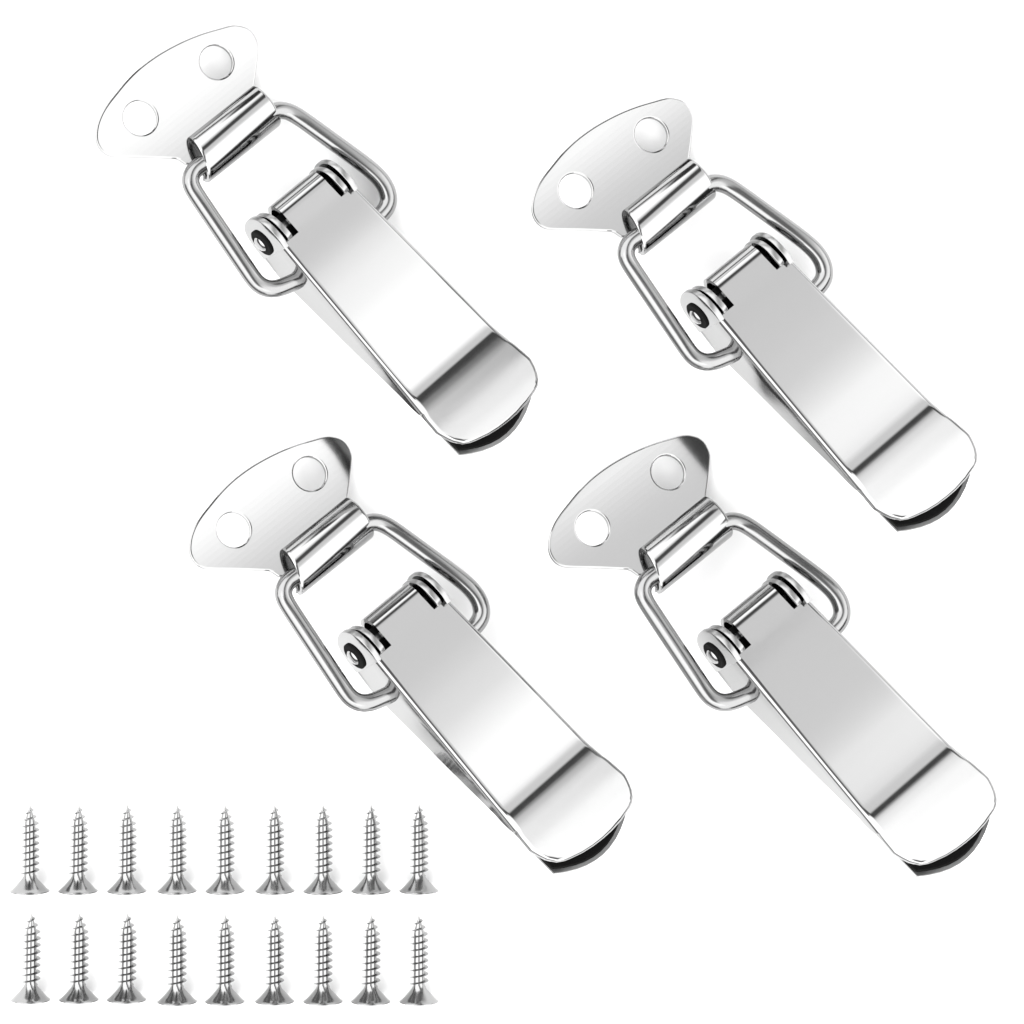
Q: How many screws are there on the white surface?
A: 18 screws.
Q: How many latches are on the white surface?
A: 4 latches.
